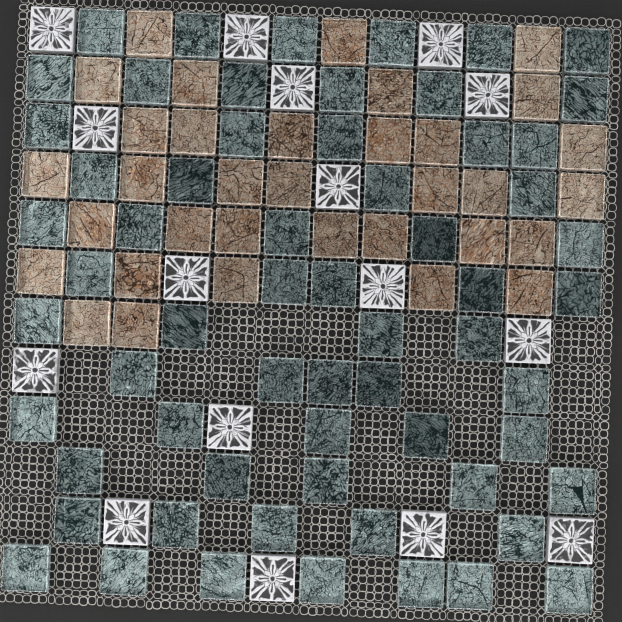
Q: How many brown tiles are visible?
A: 34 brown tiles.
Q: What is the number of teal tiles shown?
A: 62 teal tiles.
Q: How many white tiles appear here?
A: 16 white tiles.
